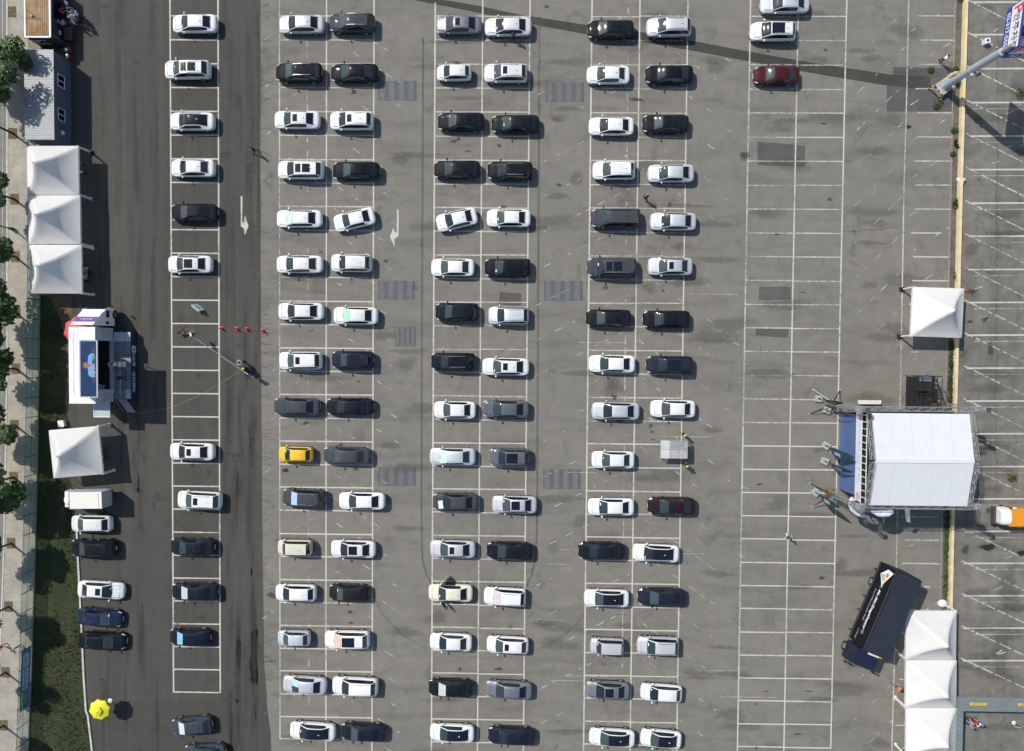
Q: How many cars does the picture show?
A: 116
